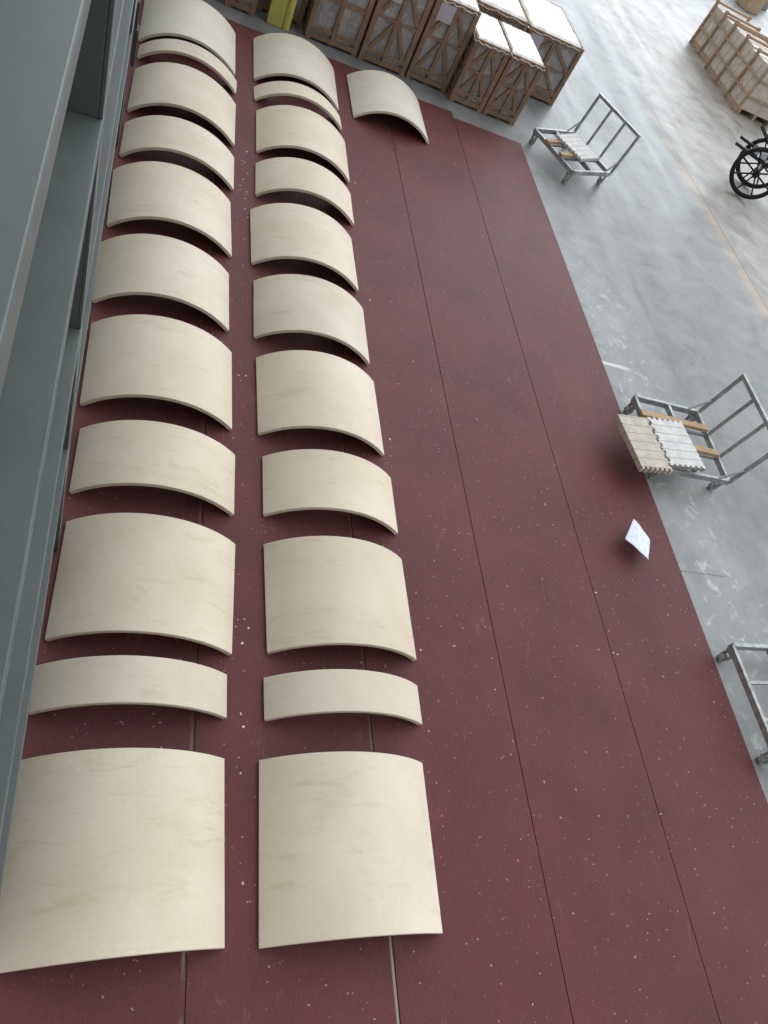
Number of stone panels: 23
